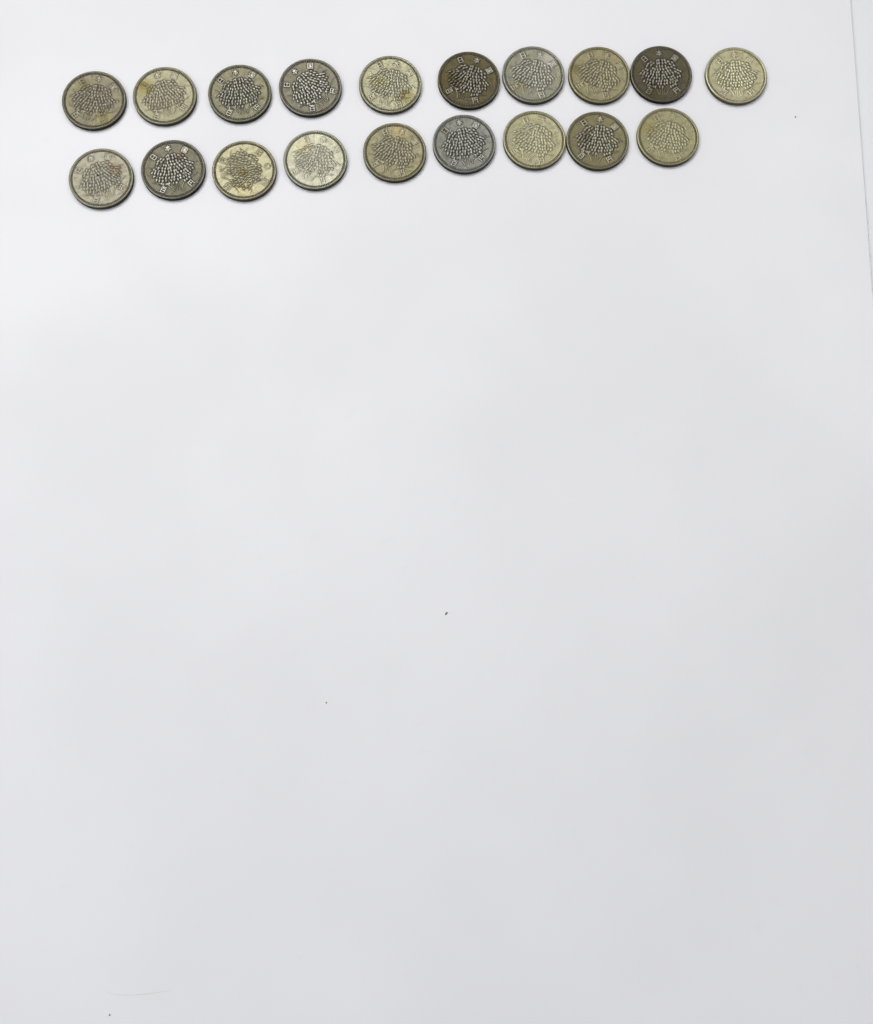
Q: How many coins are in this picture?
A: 19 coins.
